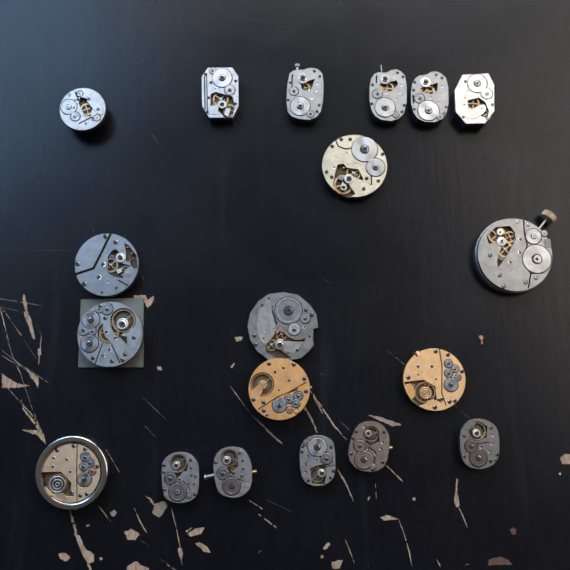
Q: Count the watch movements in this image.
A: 19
